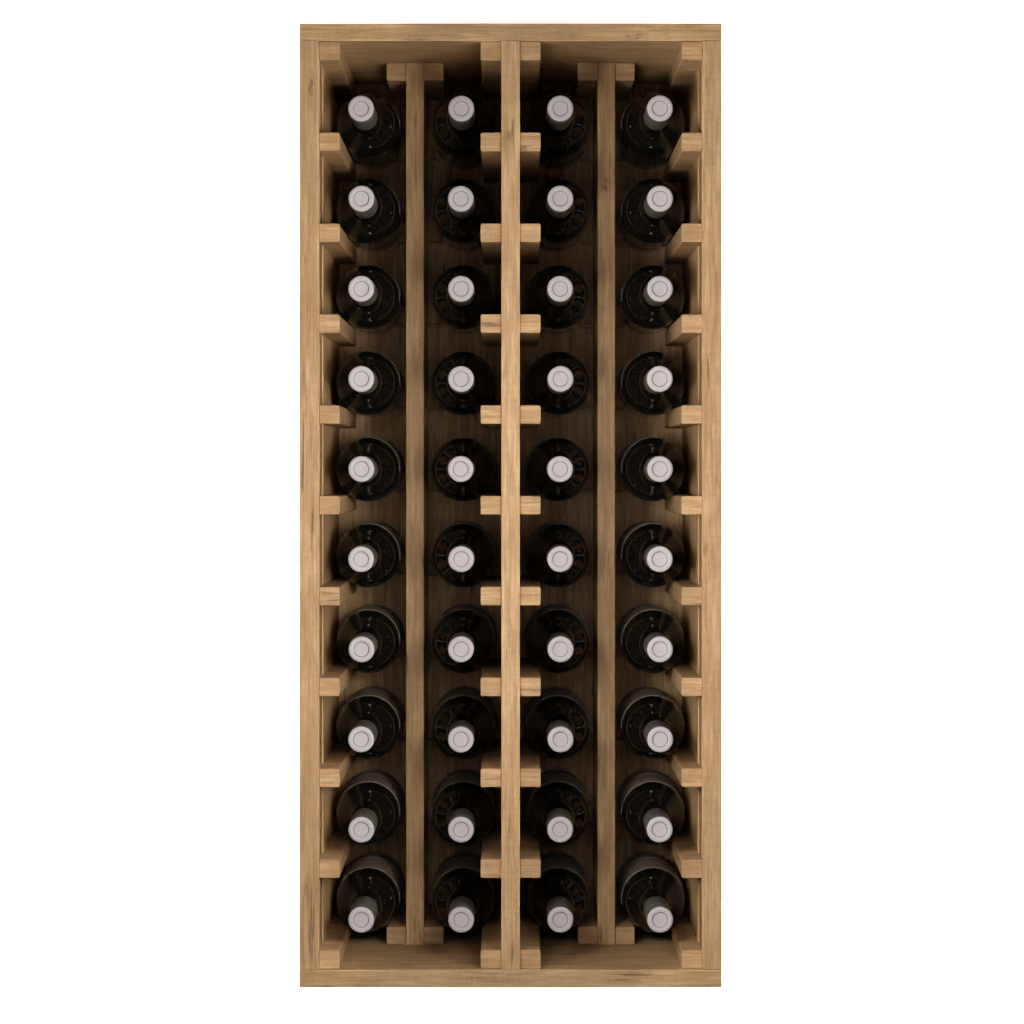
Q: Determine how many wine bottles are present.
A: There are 40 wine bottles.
